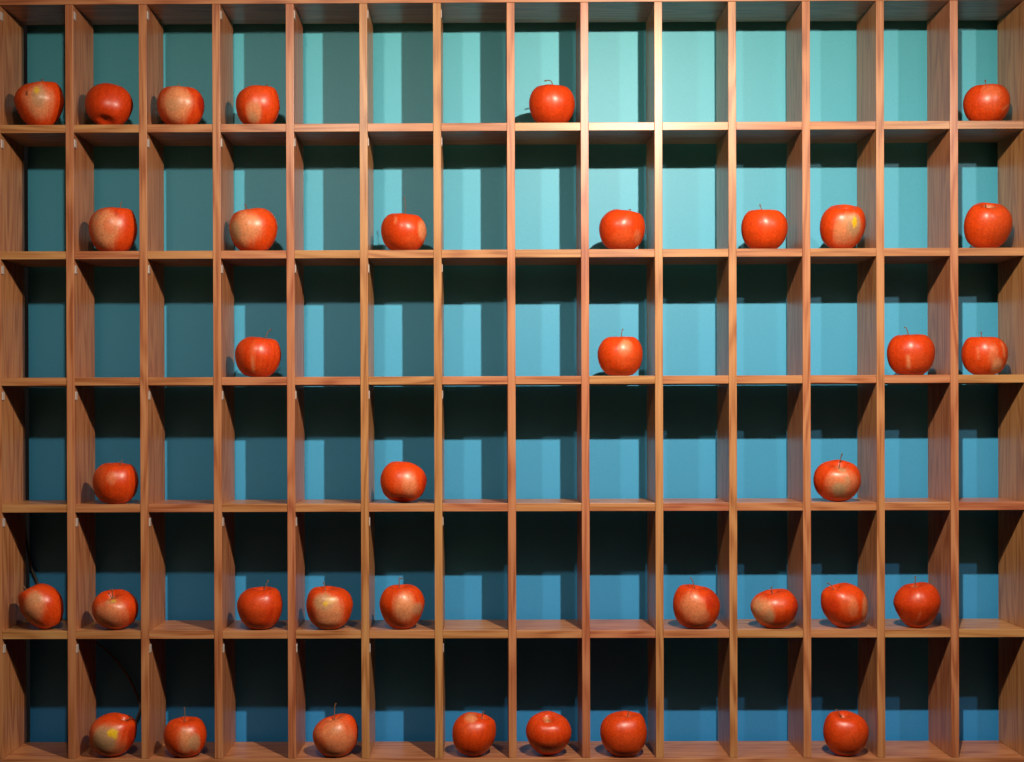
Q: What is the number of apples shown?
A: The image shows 36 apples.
